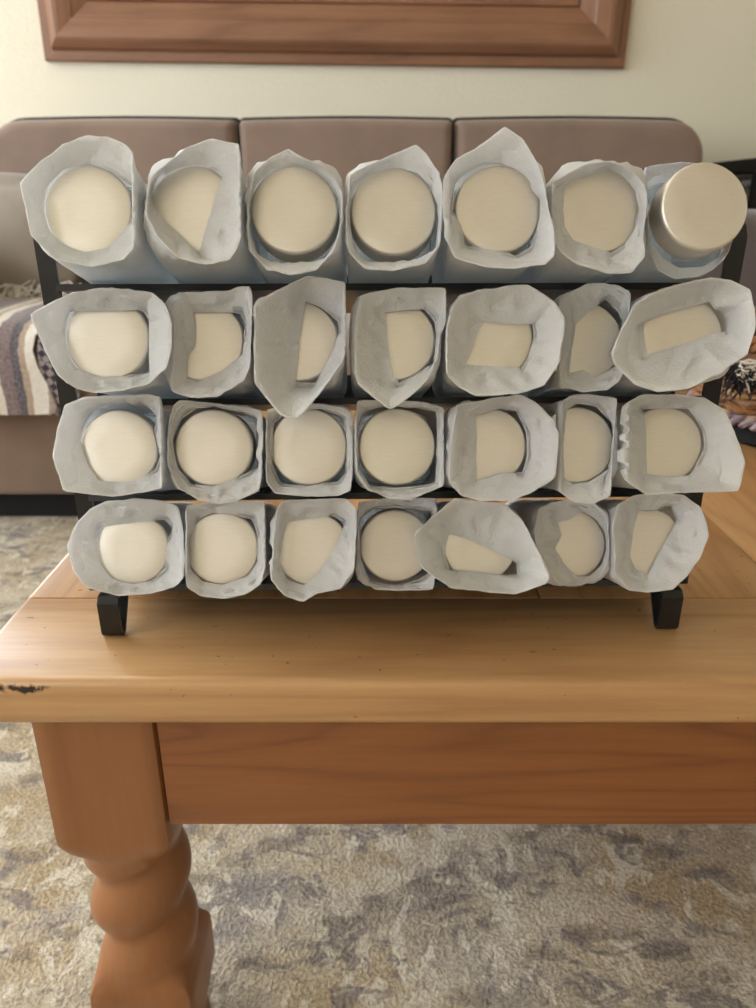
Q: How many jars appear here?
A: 28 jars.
